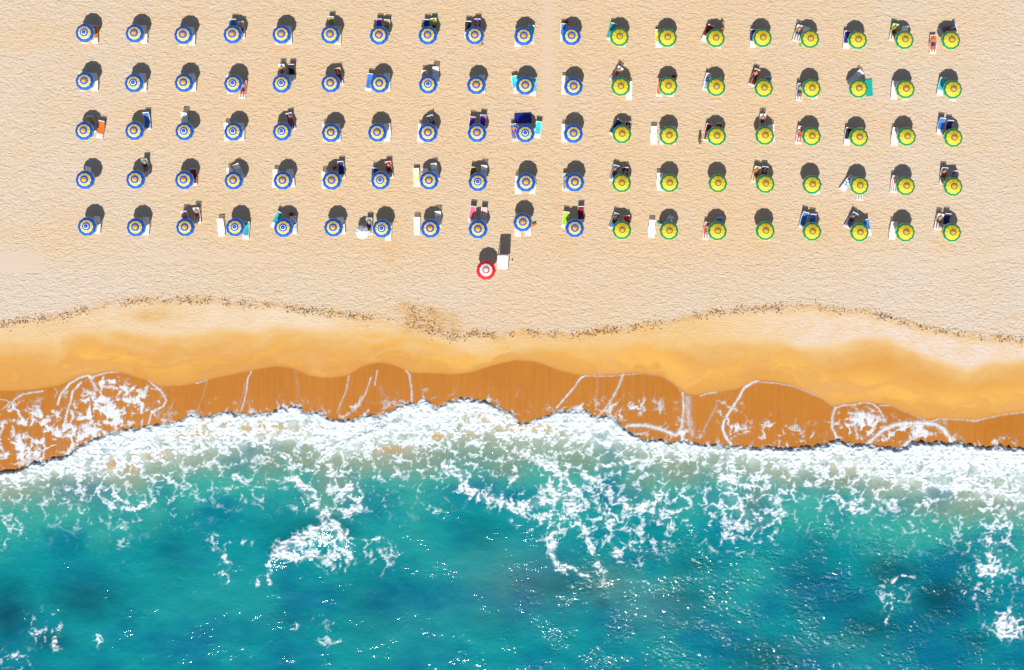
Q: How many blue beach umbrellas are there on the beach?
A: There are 55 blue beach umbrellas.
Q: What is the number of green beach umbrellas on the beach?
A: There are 40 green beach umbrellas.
